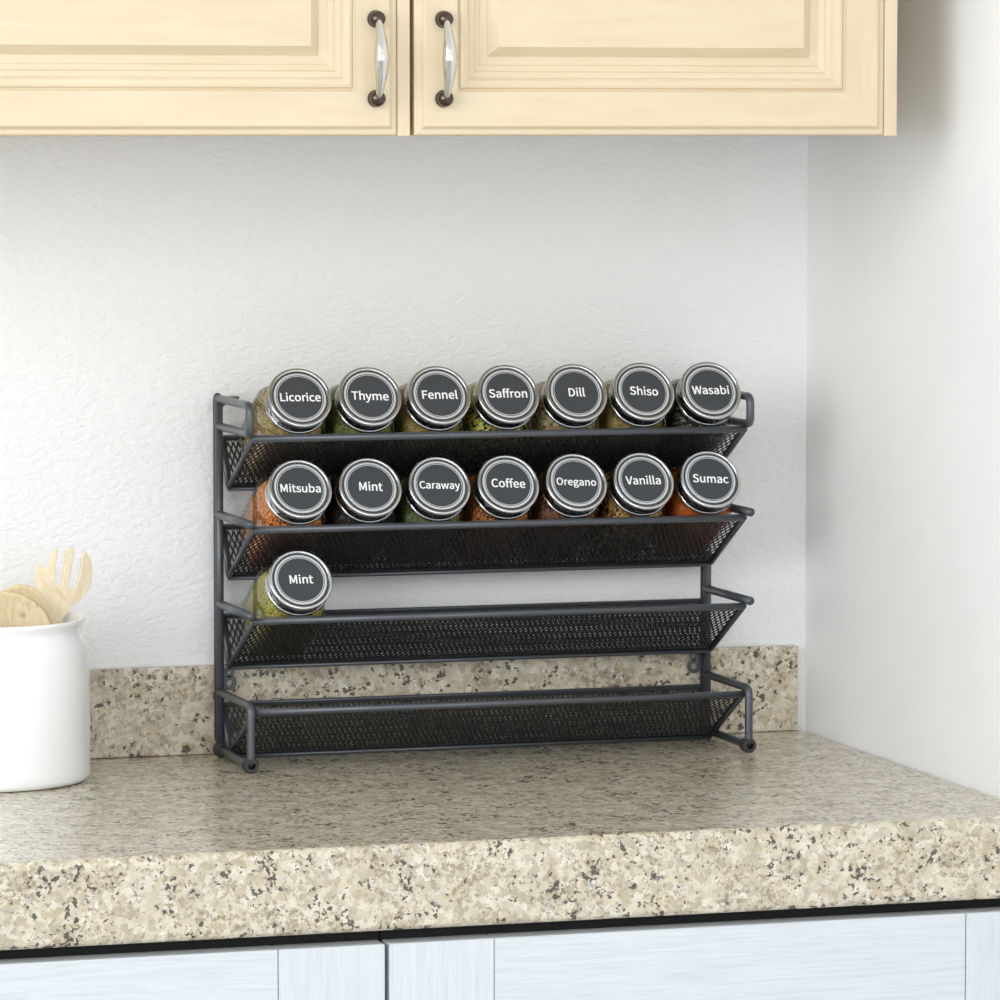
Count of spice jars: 15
